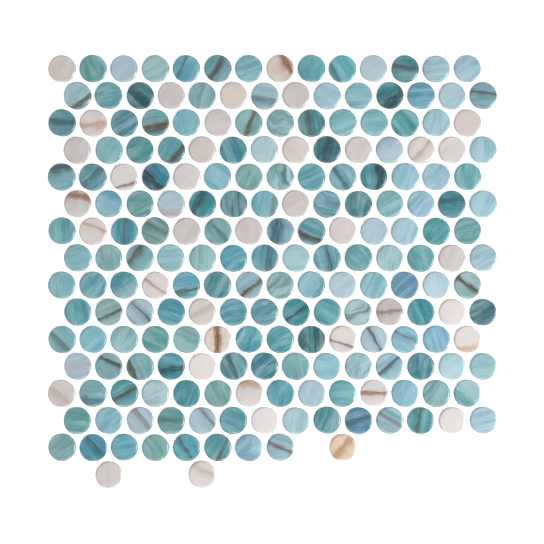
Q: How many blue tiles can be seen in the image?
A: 168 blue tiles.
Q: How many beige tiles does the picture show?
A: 39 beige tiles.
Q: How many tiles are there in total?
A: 207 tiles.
